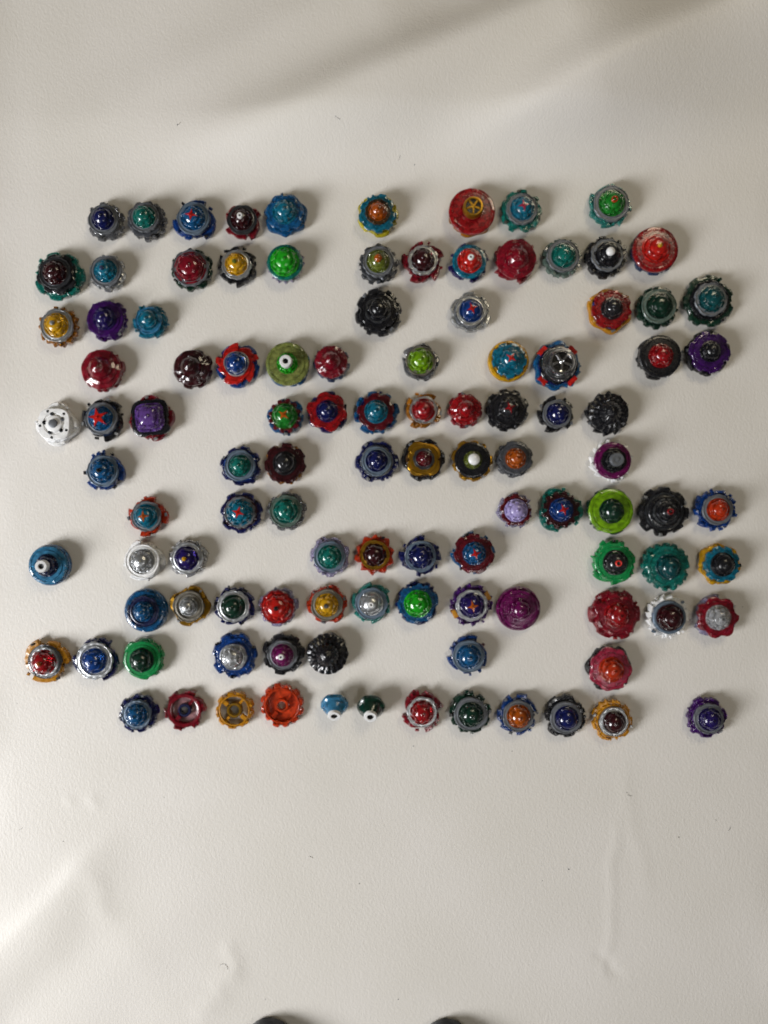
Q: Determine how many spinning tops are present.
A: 103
